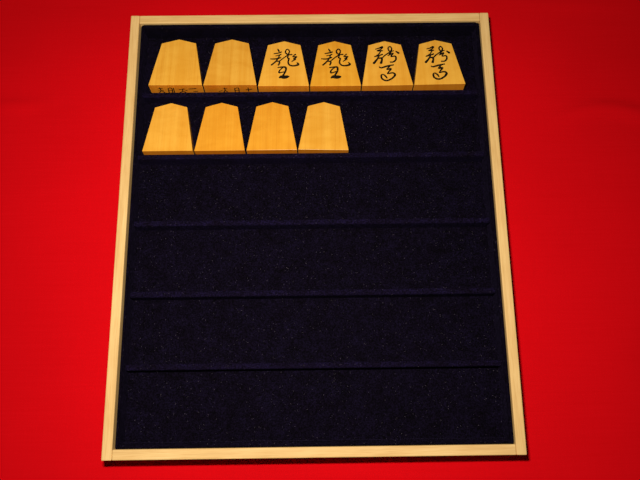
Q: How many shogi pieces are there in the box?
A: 10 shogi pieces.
